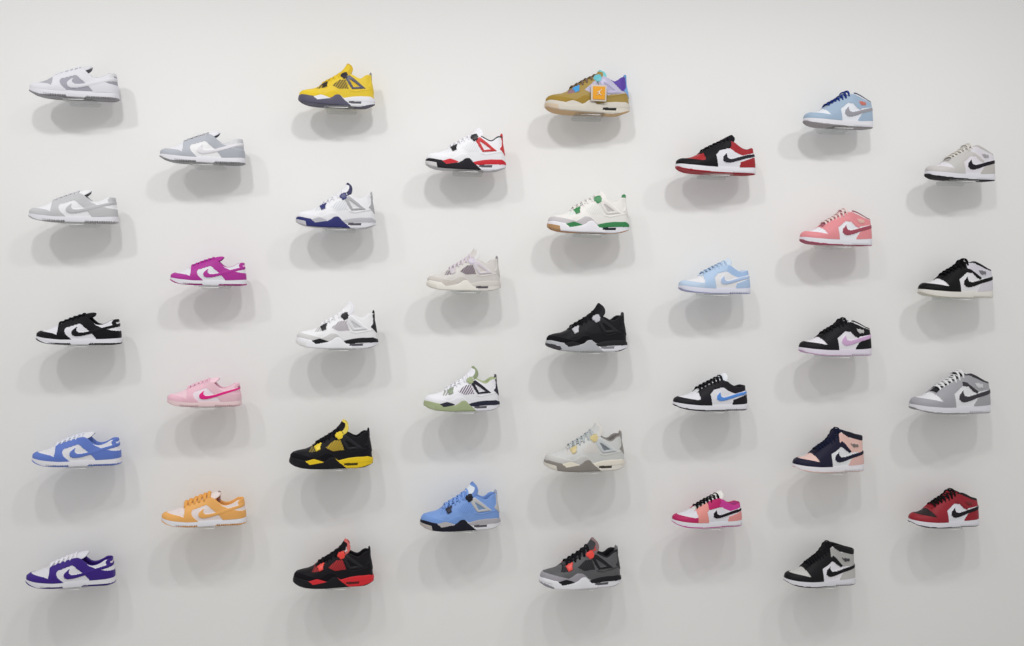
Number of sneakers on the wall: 36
